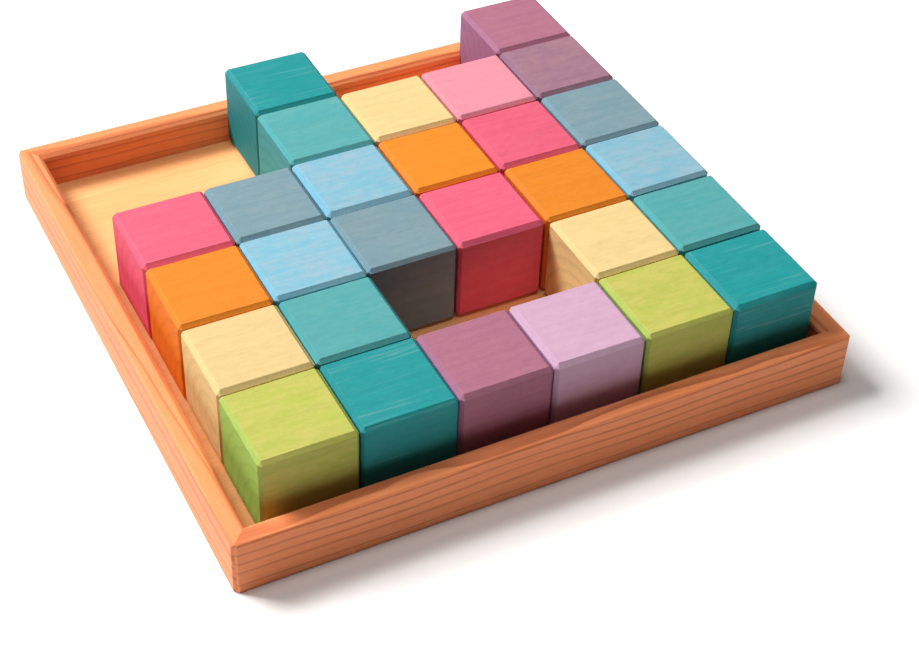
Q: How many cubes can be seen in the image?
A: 28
